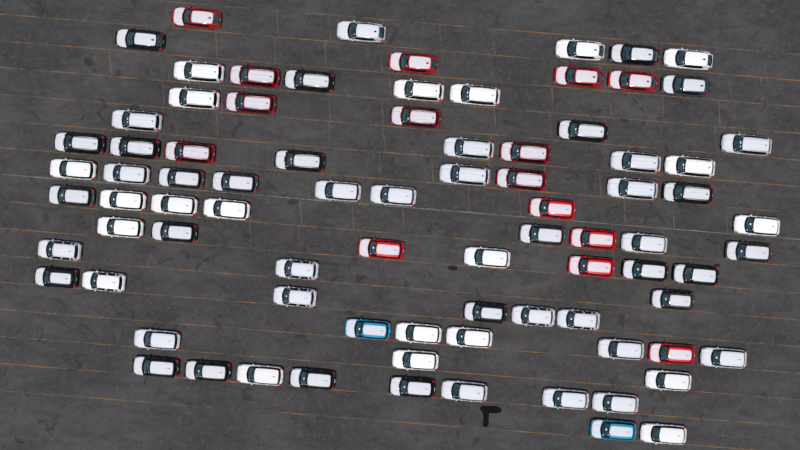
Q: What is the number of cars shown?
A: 84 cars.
